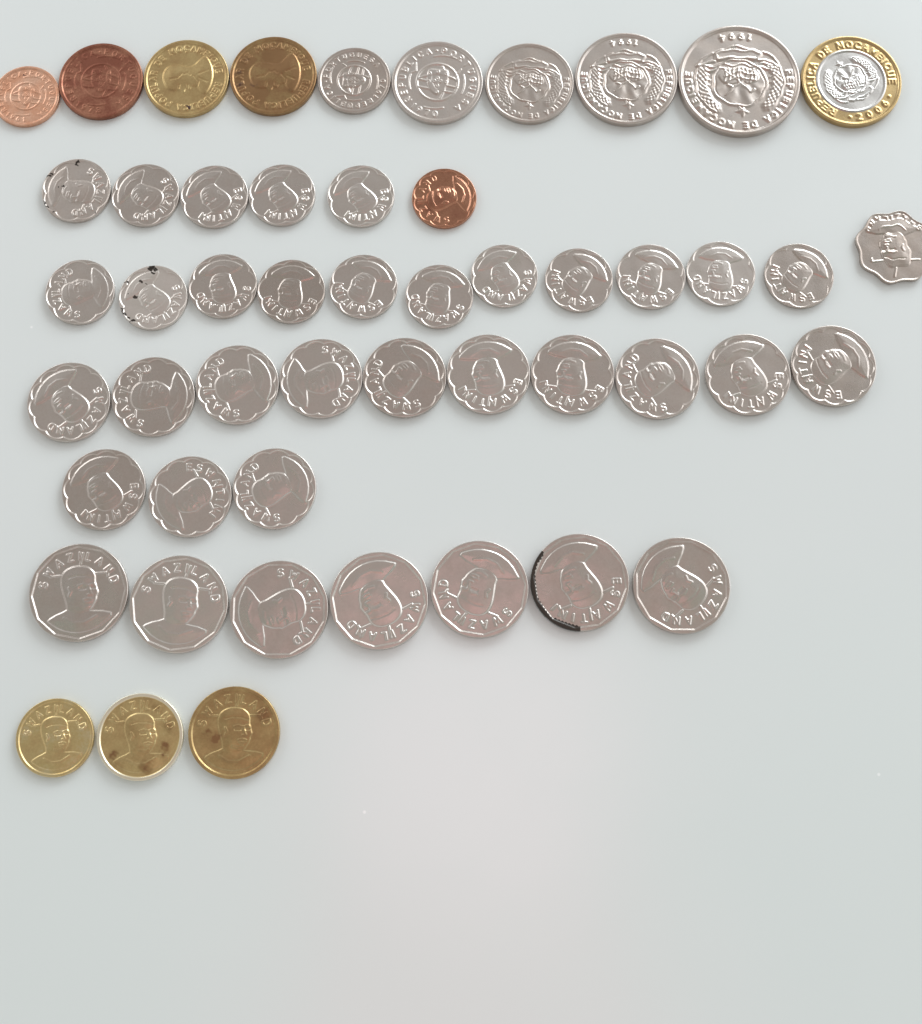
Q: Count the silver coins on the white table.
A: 42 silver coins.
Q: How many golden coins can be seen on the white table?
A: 5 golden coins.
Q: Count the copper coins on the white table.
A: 3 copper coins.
